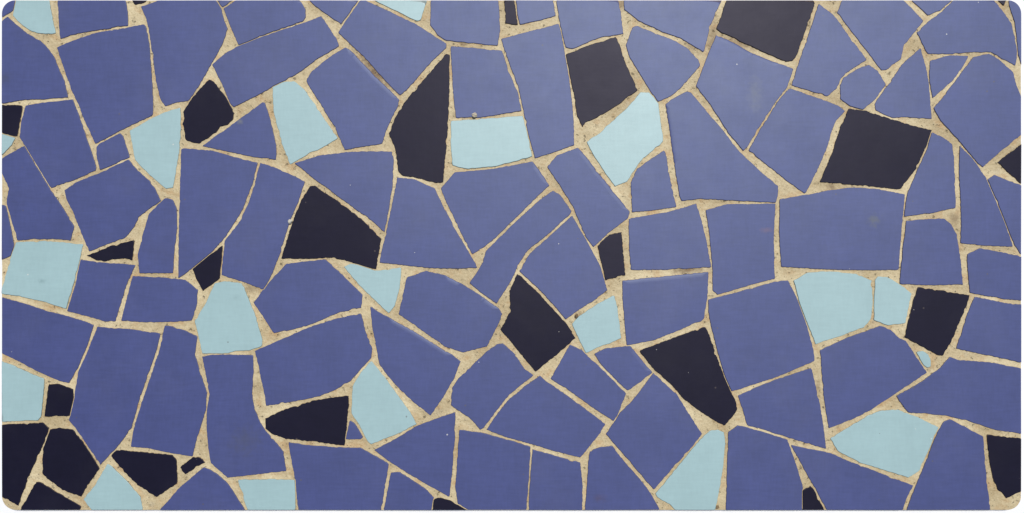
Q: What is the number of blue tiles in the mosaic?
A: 86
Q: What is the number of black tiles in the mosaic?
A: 27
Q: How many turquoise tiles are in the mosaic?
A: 20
